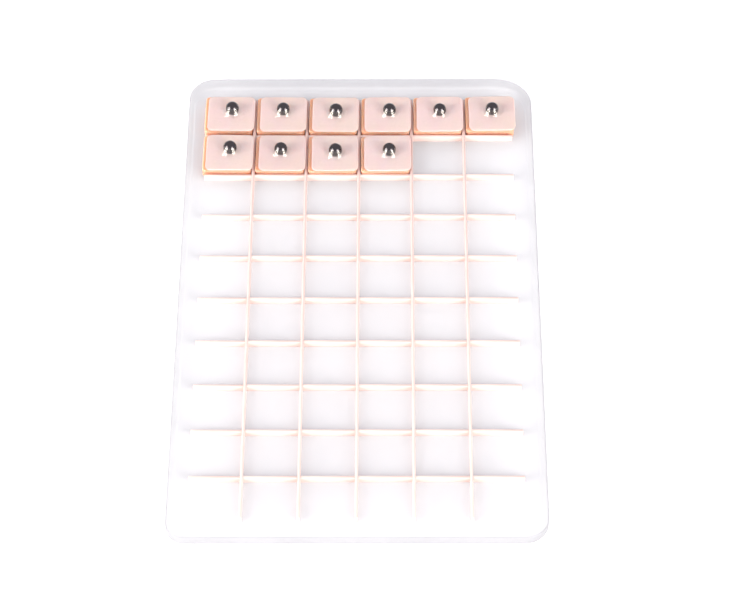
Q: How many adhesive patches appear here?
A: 10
